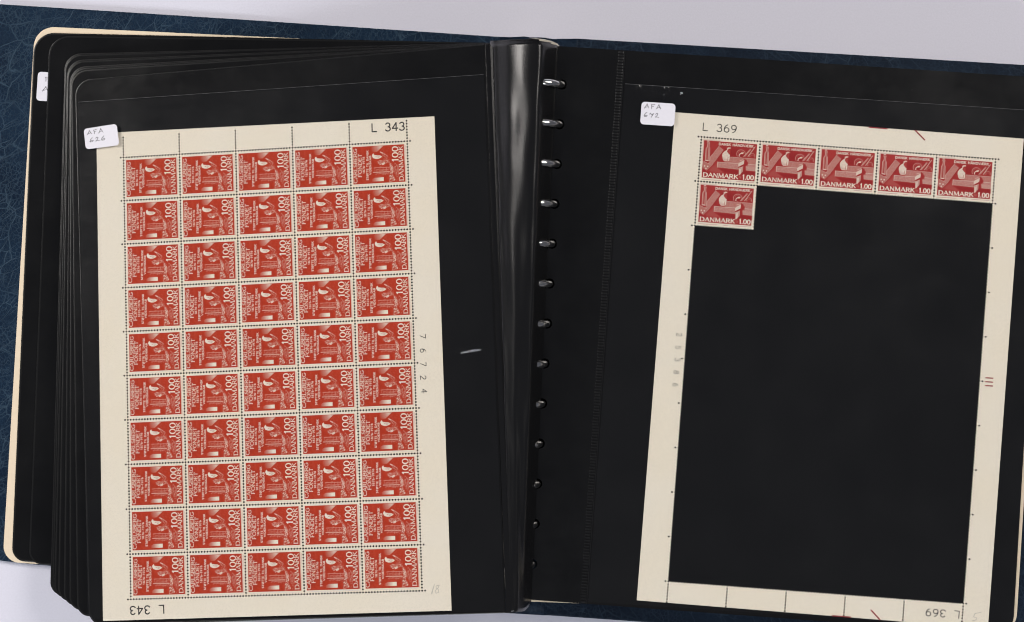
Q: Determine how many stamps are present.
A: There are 56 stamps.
